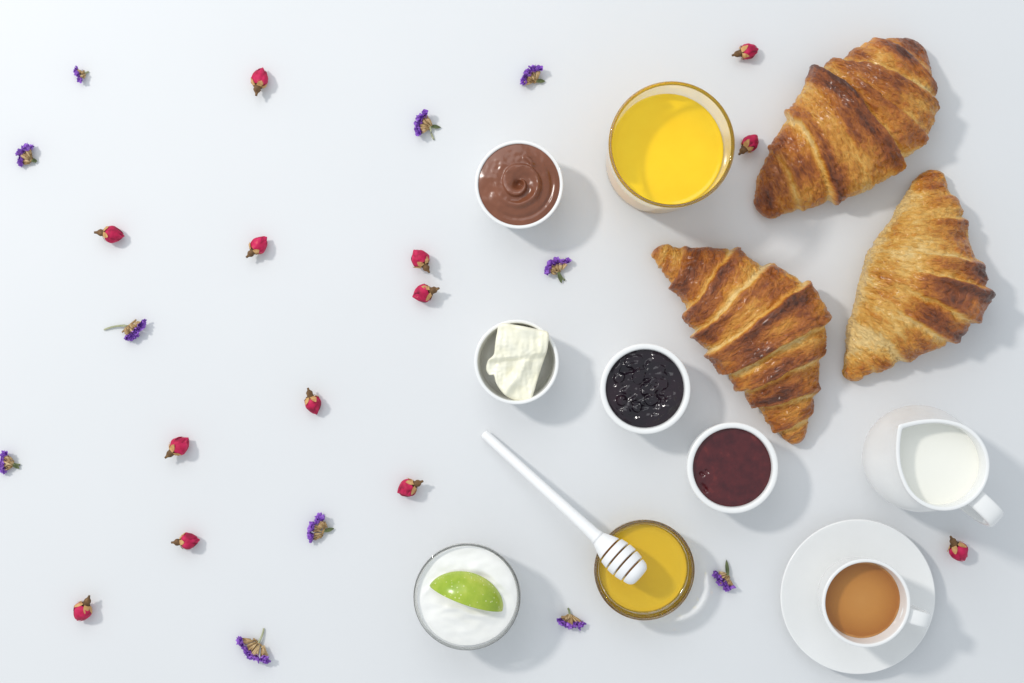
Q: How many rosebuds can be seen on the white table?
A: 13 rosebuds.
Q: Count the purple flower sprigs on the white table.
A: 11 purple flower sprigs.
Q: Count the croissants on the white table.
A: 3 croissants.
